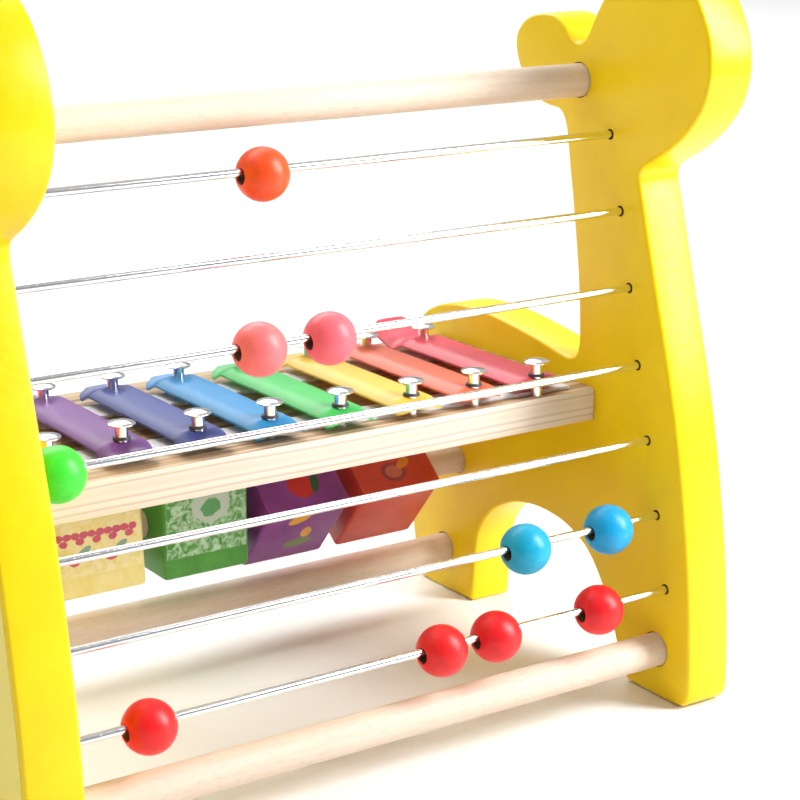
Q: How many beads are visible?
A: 10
